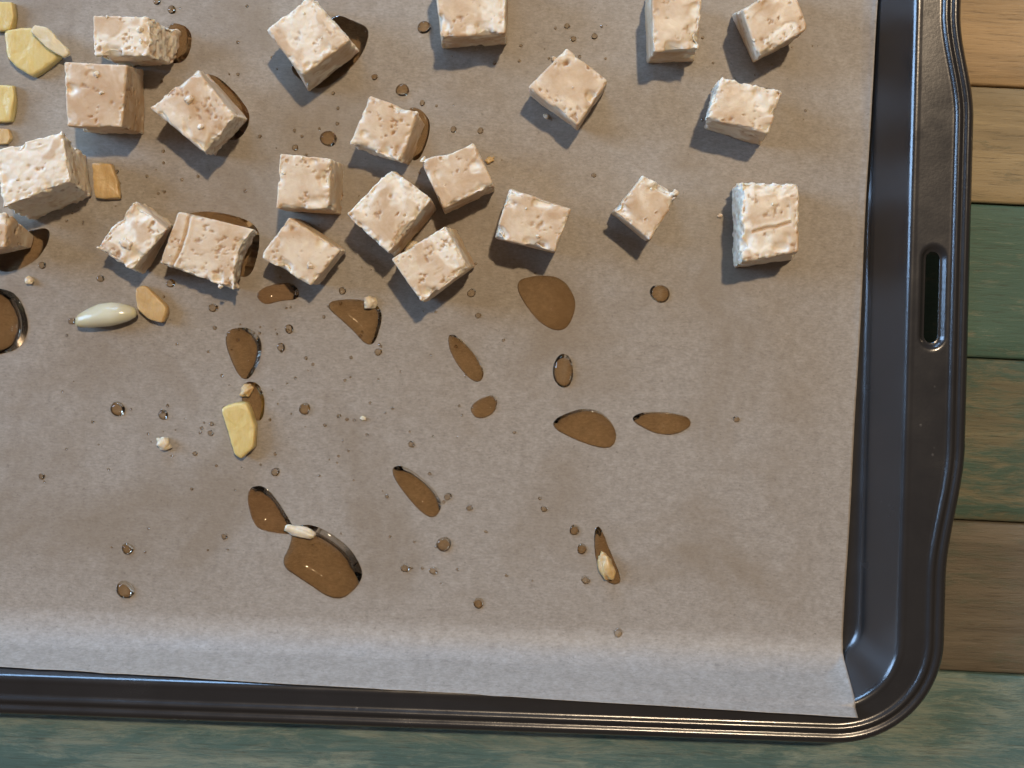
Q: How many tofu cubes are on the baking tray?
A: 22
